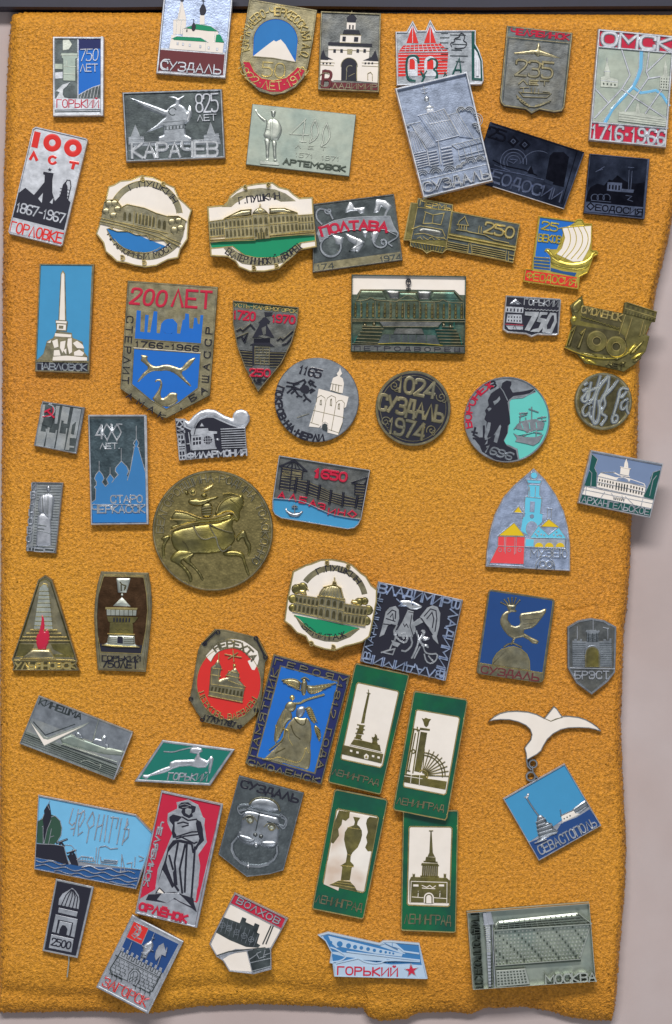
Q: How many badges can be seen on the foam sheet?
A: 59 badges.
